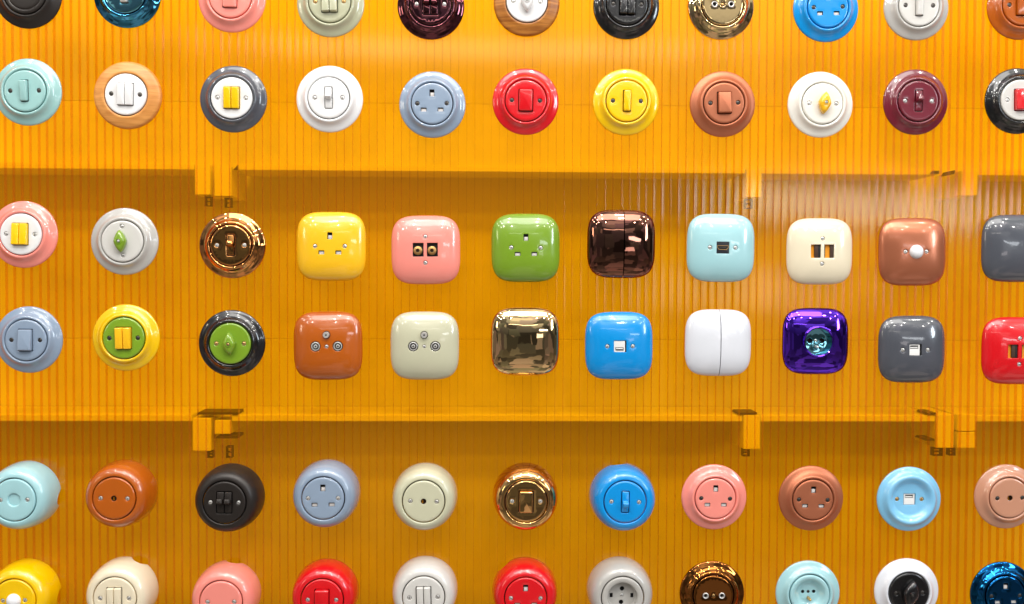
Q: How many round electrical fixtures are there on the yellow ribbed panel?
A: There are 50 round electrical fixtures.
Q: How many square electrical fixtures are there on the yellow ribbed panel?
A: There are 16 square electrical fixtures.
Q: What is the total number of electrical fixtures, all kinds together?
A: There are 66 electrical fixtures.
